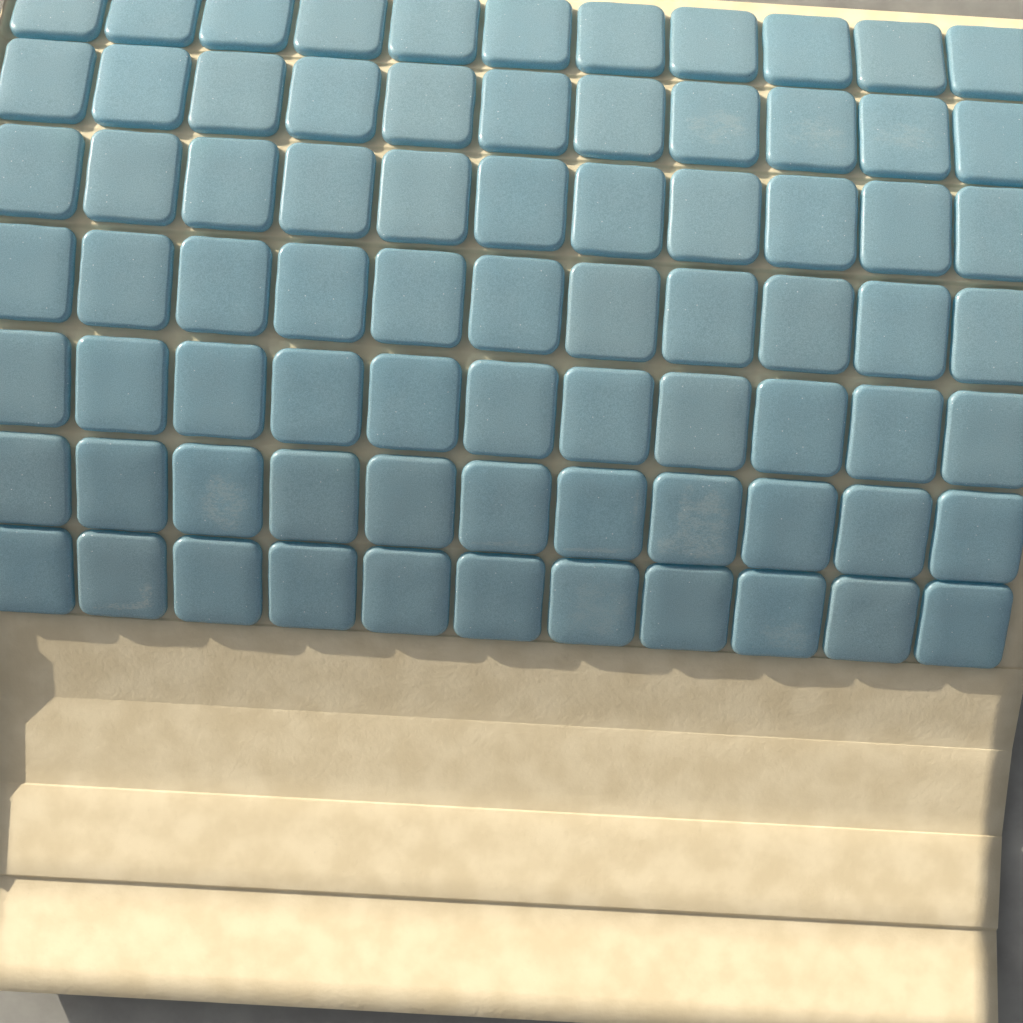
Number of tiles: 77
